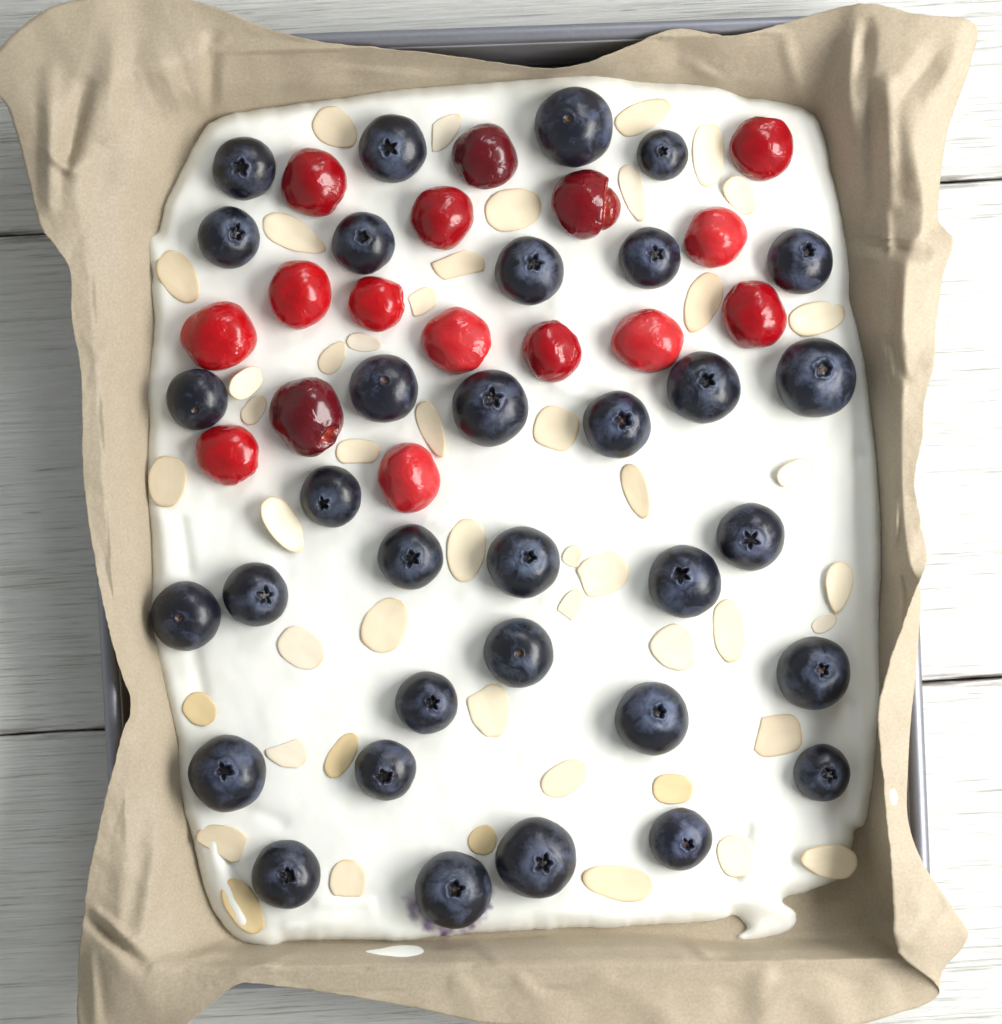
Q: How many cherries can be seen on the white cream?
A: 16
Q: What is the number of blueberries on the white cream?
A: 33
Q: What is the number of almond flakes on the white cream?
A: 48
